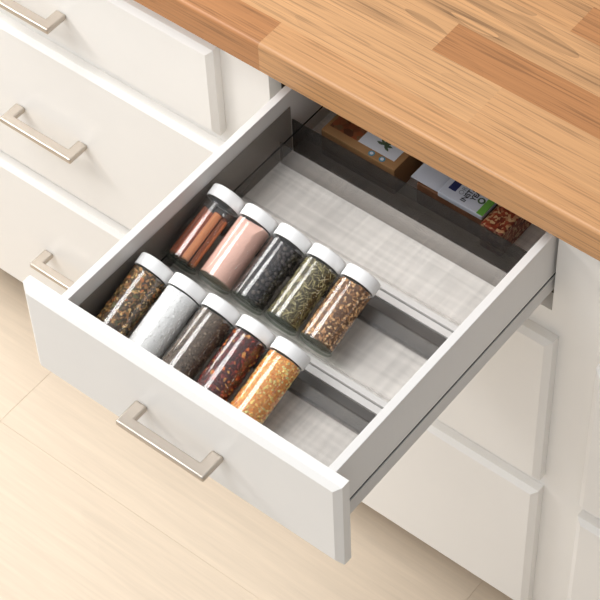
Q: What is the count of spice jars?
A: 10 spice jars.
